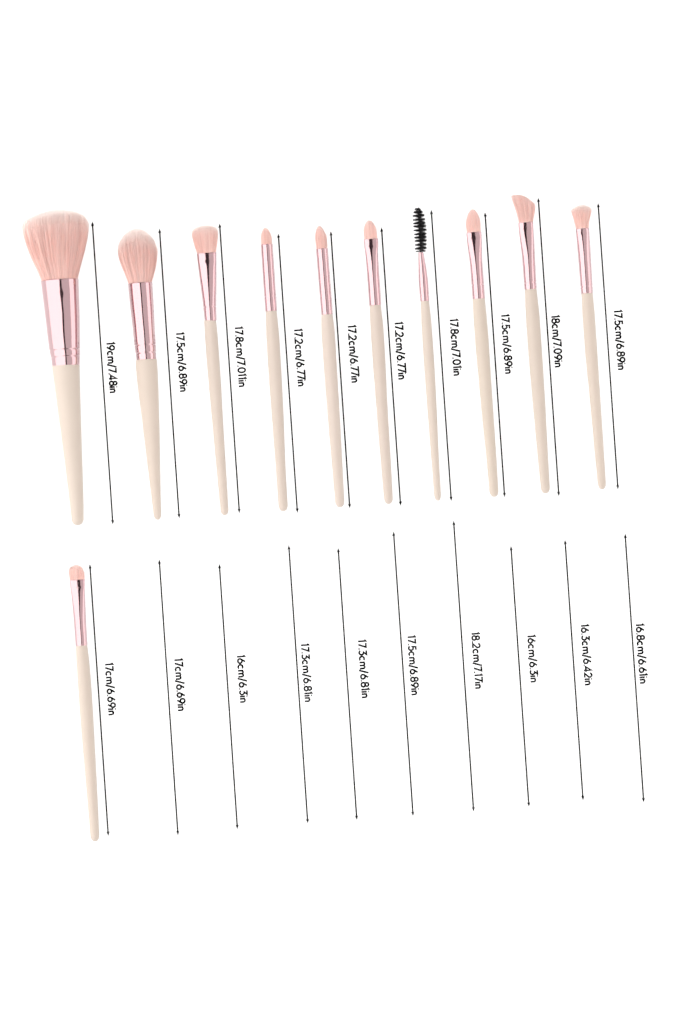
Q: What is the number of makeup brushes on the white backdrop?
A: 11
